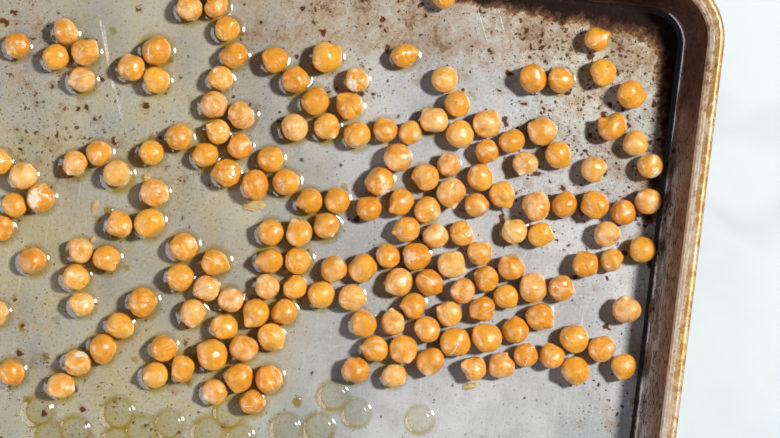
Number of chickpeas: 172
